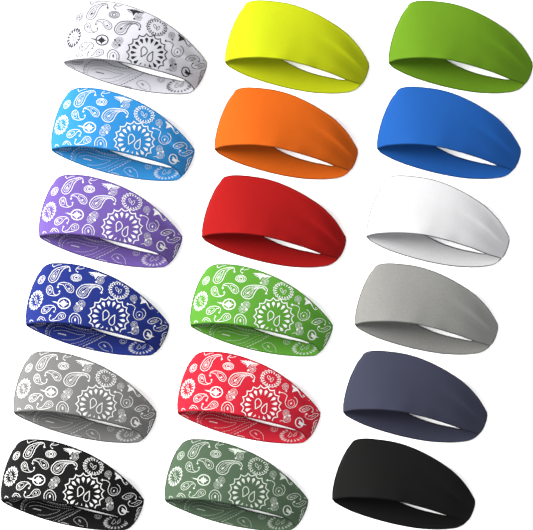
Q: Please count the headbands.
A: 18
